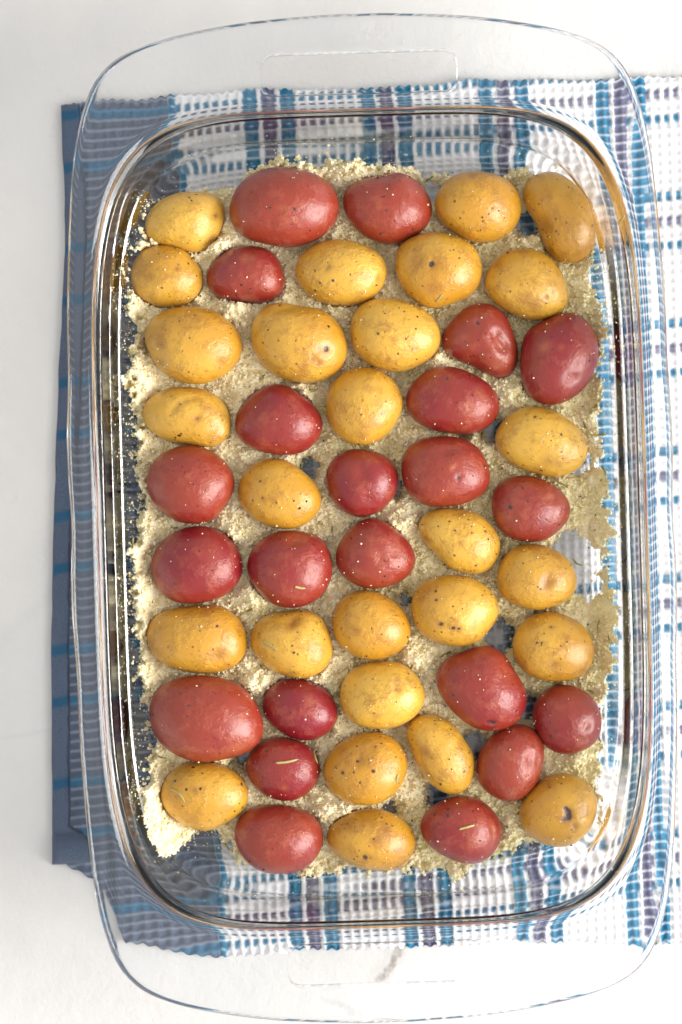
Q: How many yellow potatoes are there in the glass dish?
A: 27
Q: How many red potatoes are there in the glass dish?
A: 22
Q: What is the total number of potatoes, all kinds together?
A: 49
